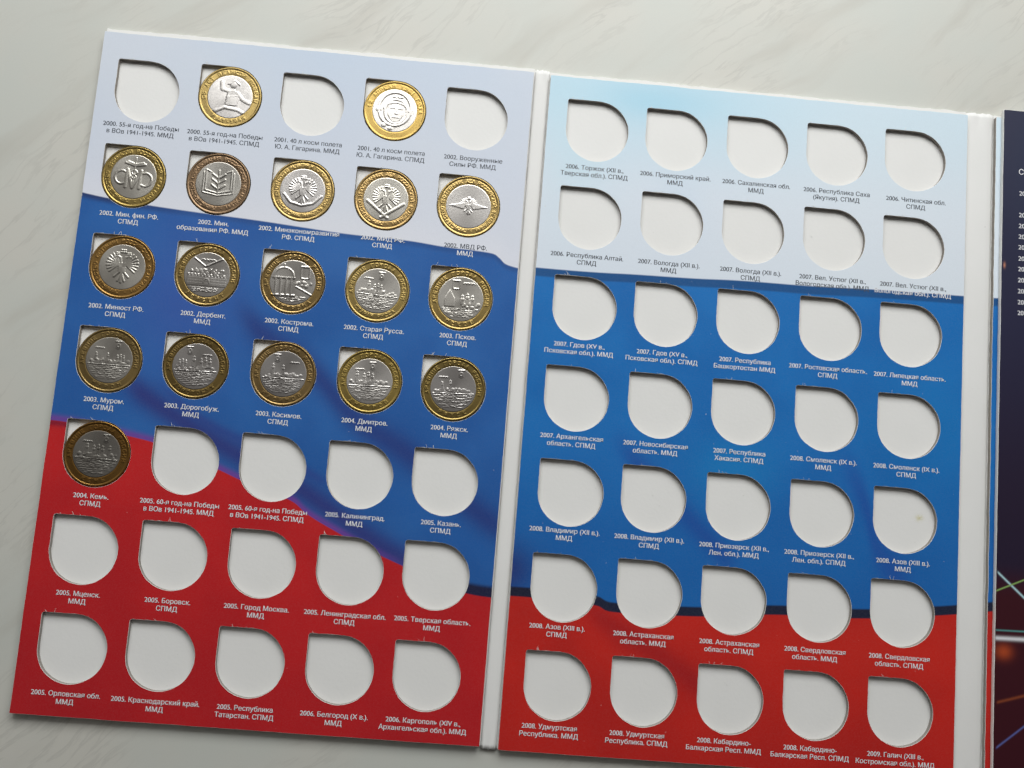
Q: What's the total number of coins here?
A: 18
